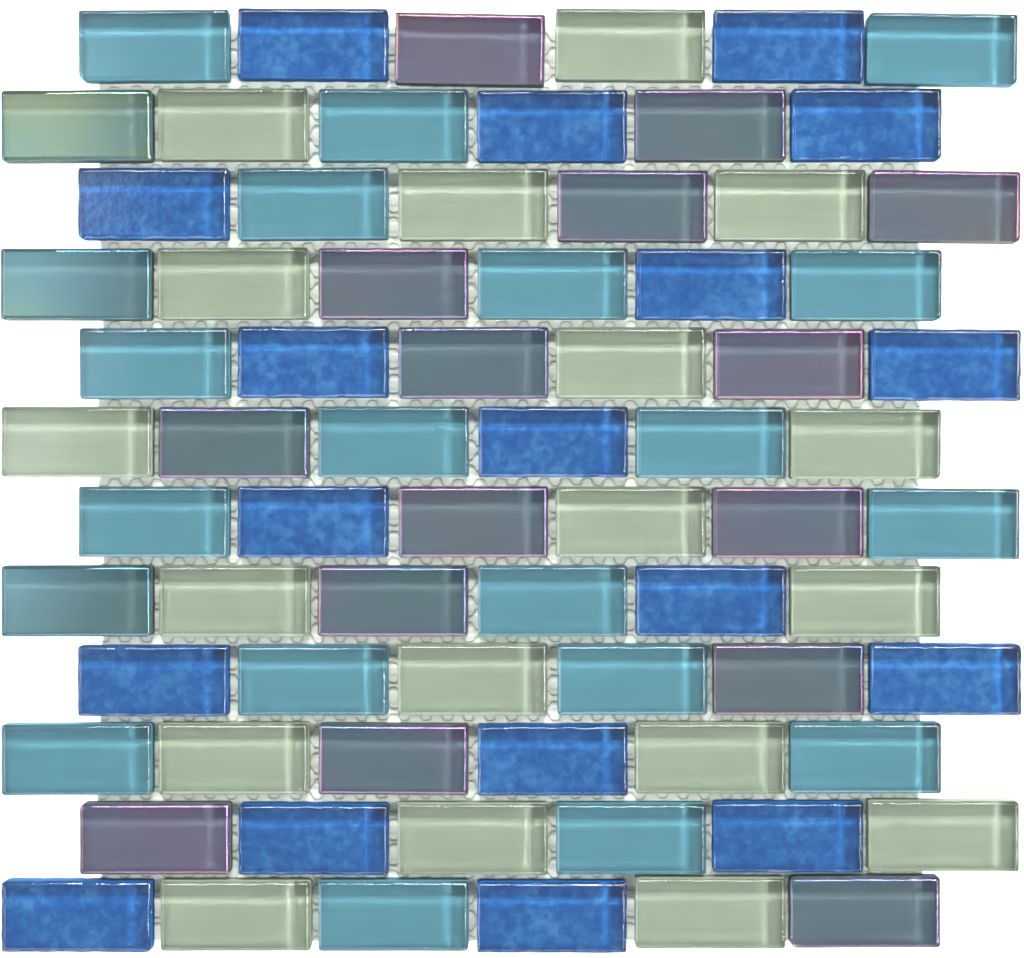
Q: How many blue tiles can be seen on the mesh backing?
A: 18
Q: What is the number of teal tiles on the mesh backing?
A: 18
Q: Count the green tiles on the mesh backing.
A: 18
